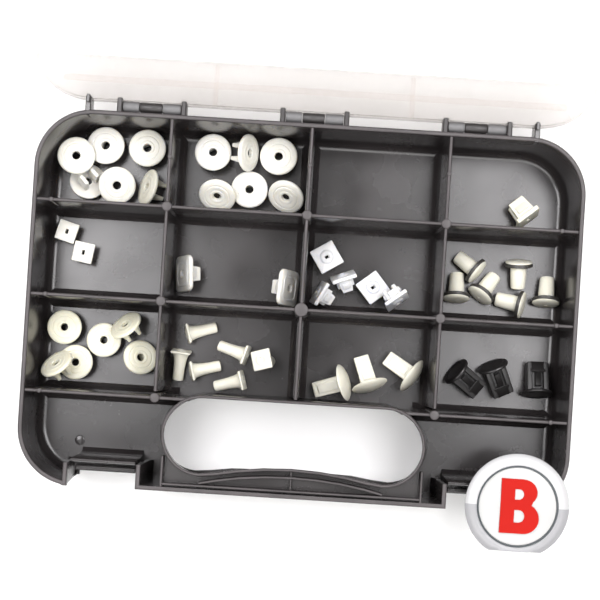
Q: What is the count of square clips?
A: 10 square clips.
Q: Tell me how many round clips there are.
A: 18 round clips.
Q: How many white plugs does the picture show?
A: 15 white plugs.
